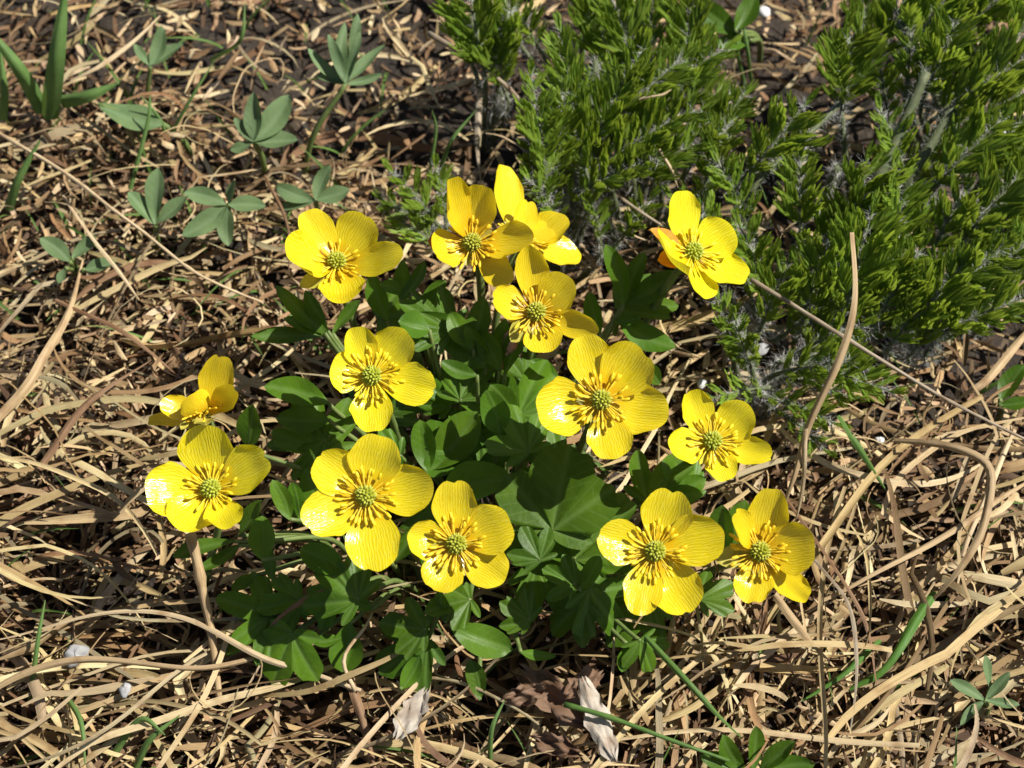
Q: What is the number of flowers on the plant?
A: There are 14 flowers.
